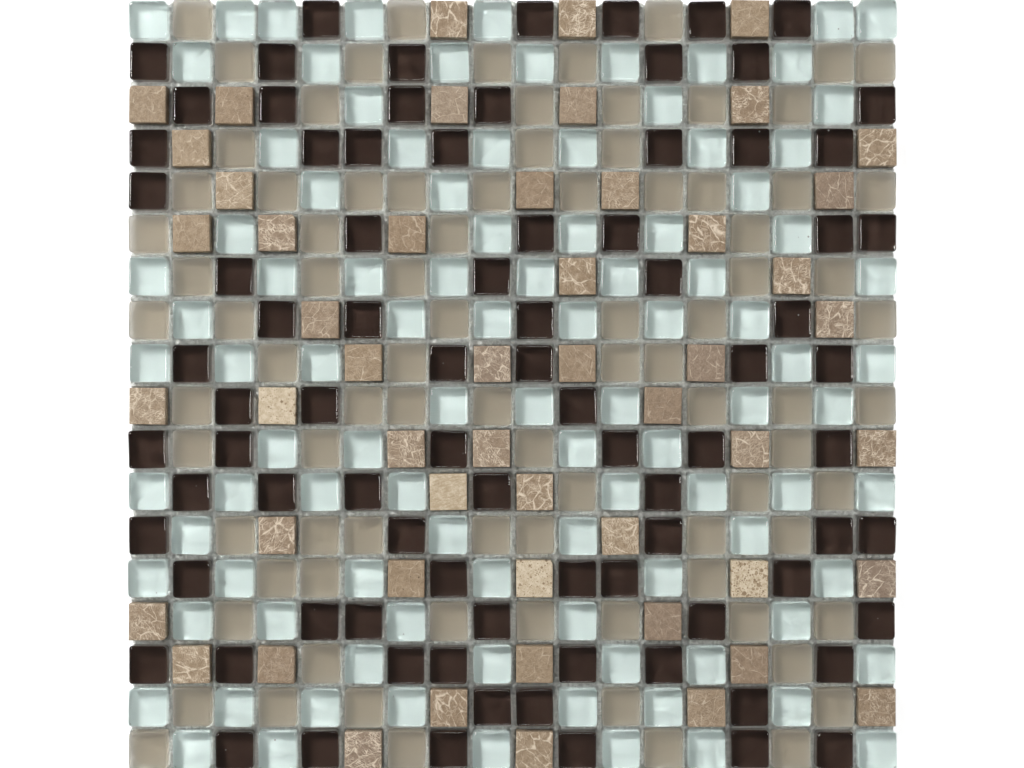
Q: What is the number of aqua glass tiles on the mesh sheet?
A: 100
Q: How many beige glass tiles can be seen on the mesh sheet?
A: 87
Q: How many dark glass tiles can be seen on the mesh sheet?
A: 85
